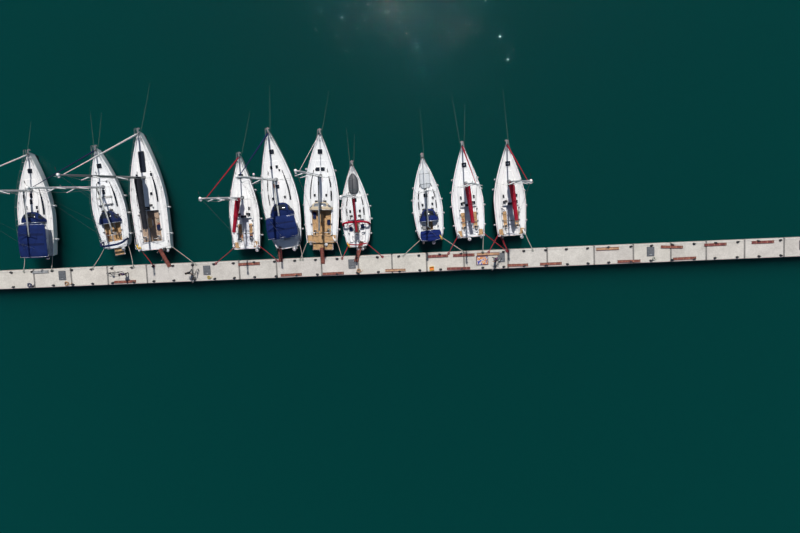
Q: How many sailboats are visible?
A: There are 10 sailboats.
